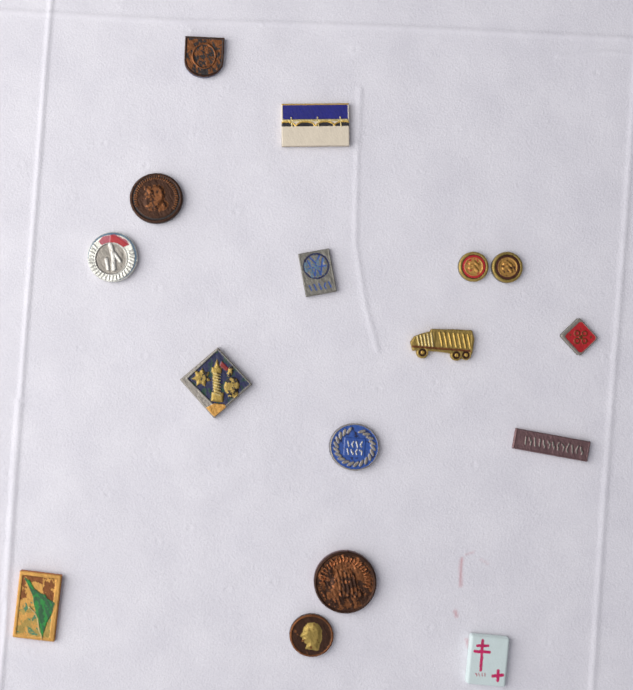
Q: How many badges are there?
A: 16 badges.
